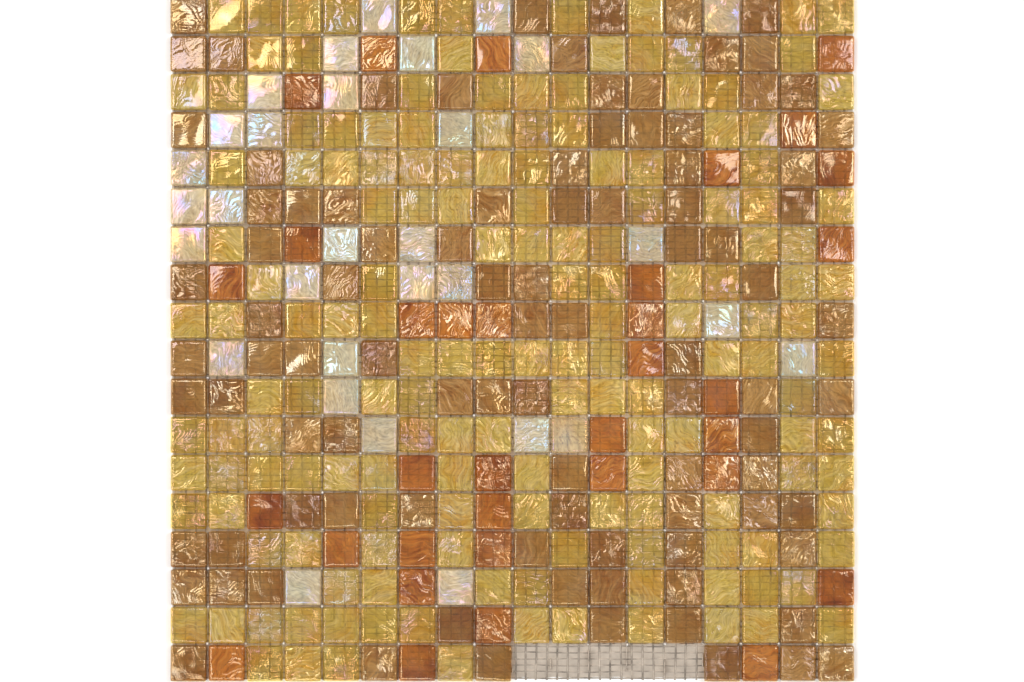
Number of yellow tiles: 159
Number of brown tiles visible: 95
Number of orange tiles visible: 34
